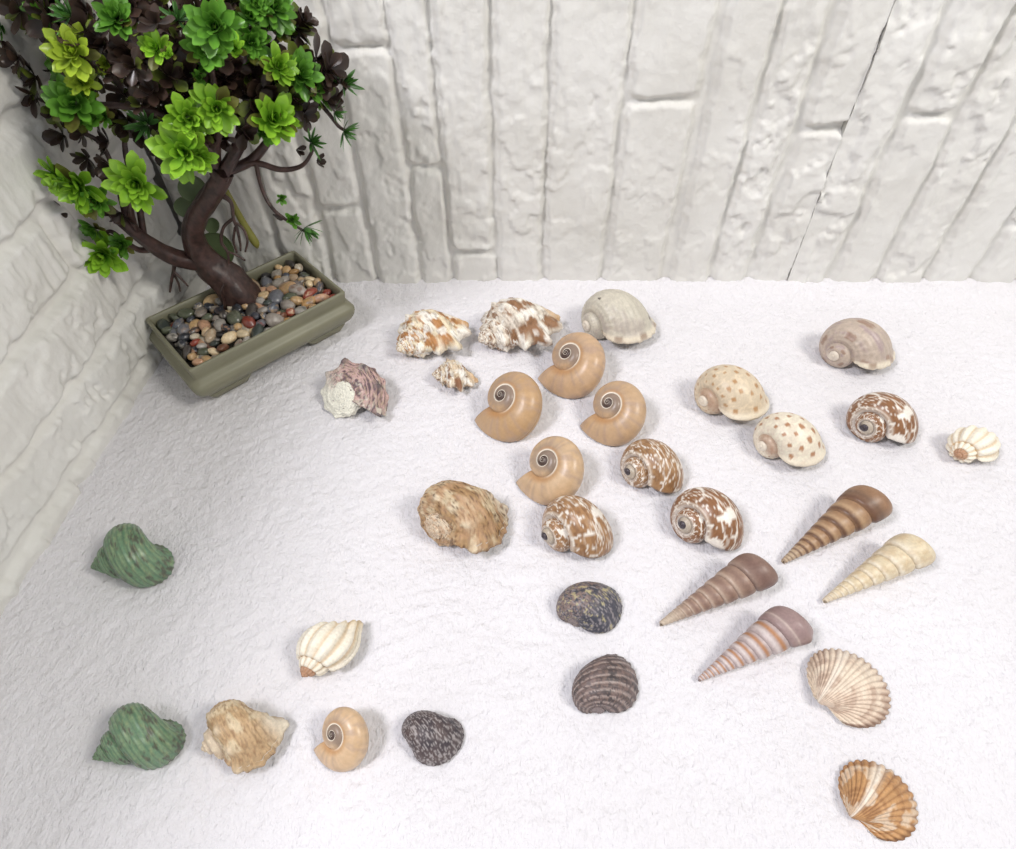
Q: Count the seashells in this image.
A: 32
